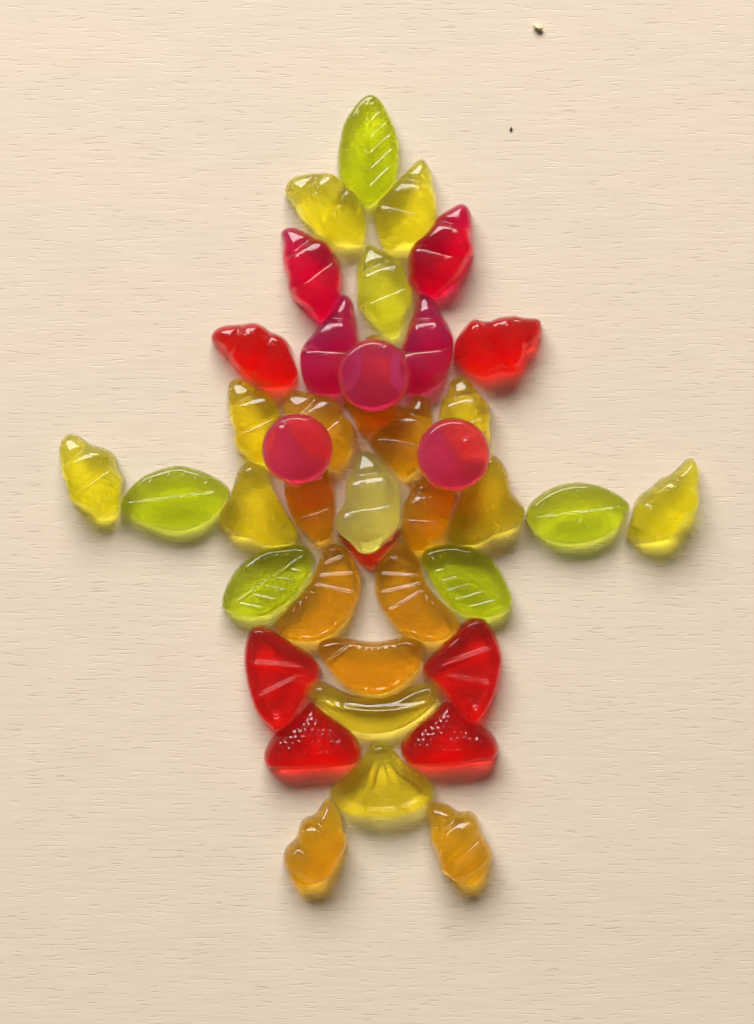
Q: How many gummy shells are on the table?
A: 21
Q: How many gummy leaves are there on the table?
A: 5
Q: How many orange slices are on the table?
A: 3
